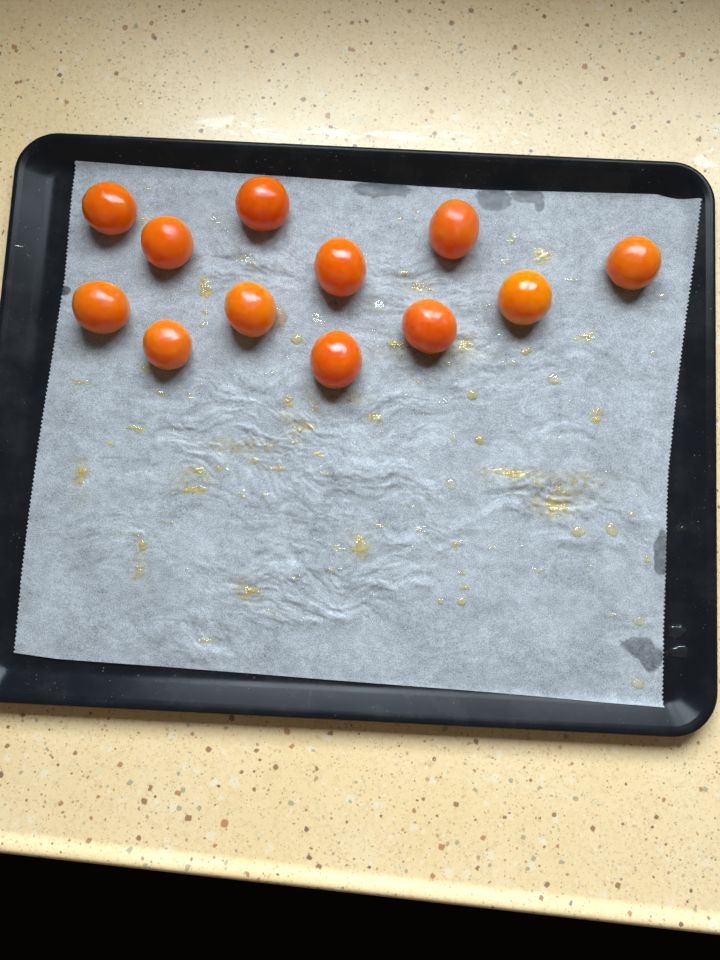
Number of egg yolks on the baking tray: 12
